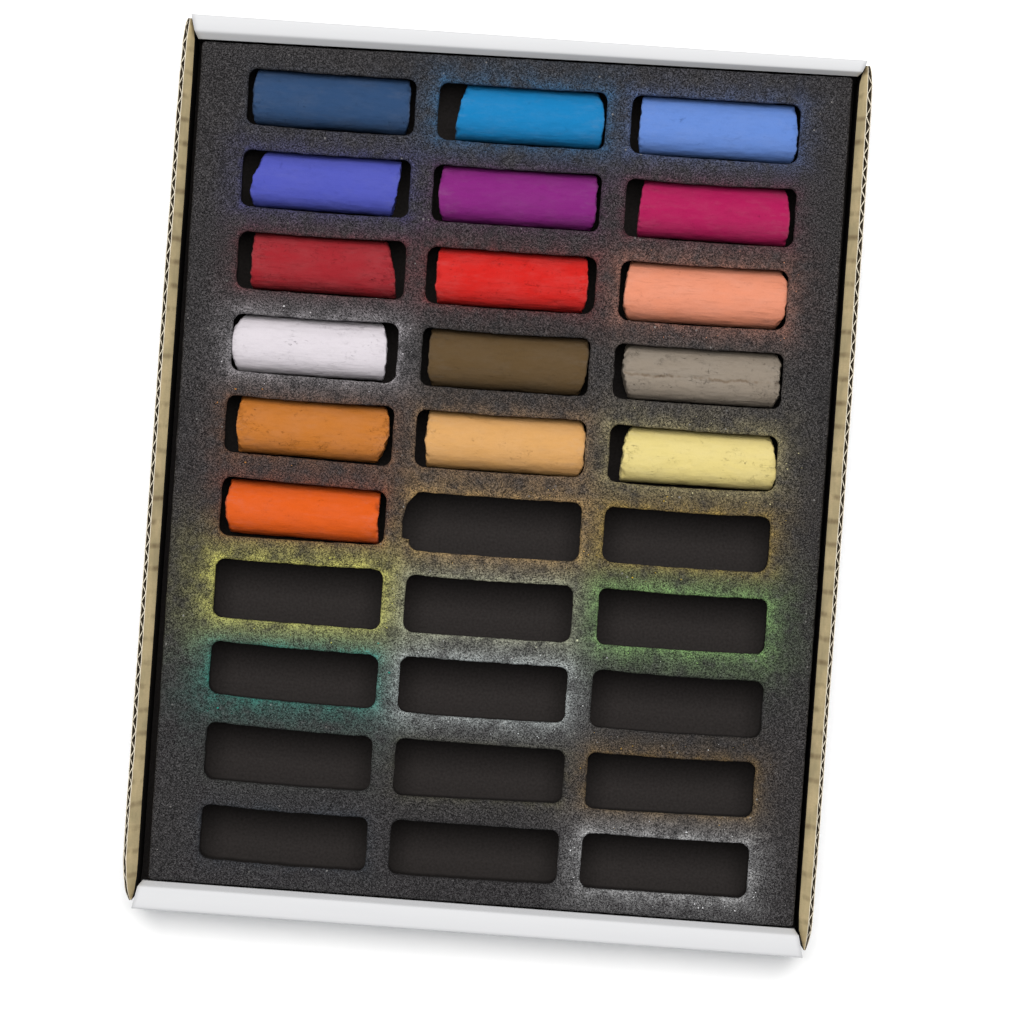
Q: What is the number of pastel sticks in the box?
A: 16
